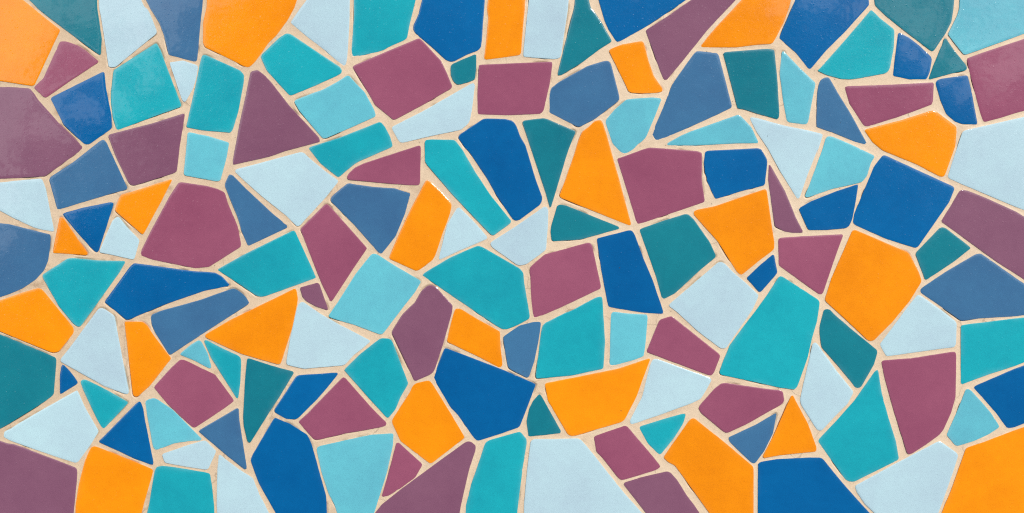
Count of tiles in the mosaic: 155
